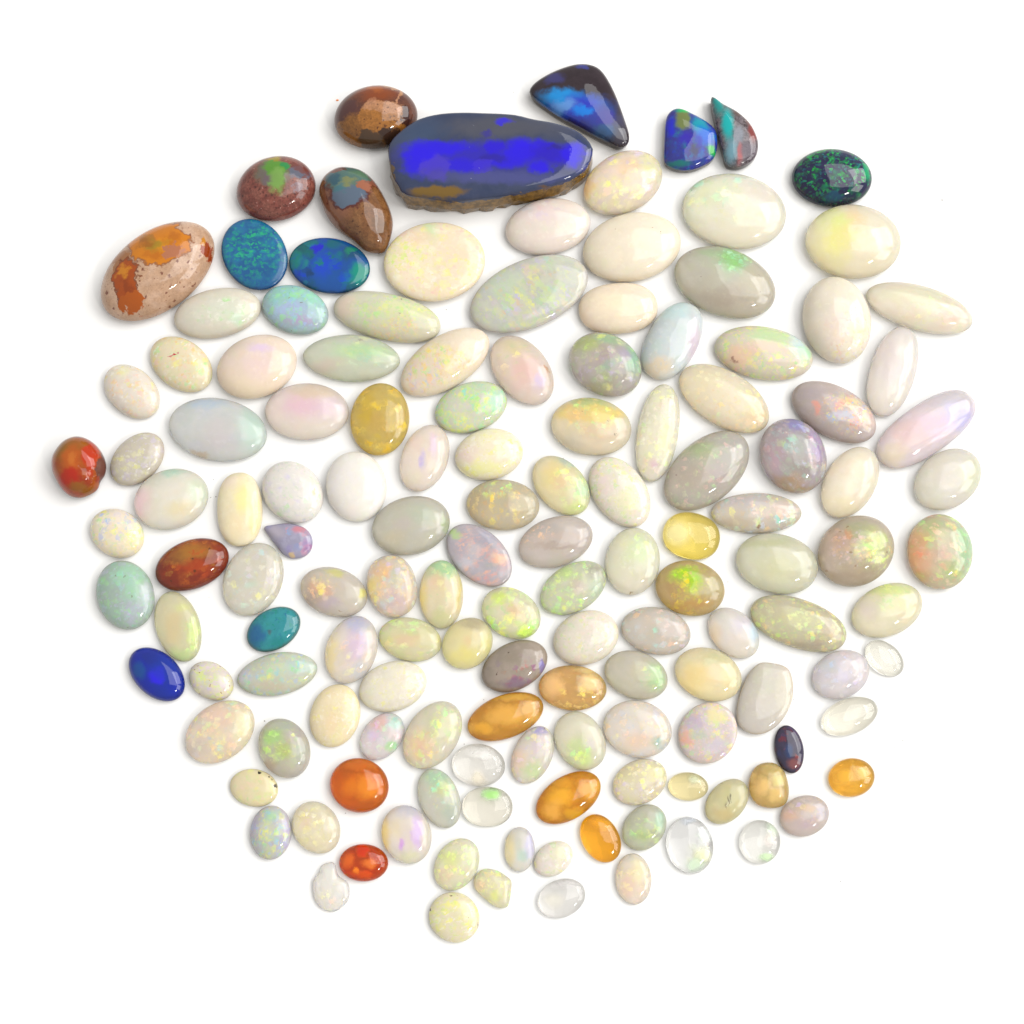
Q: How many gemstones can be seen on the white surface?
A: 140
